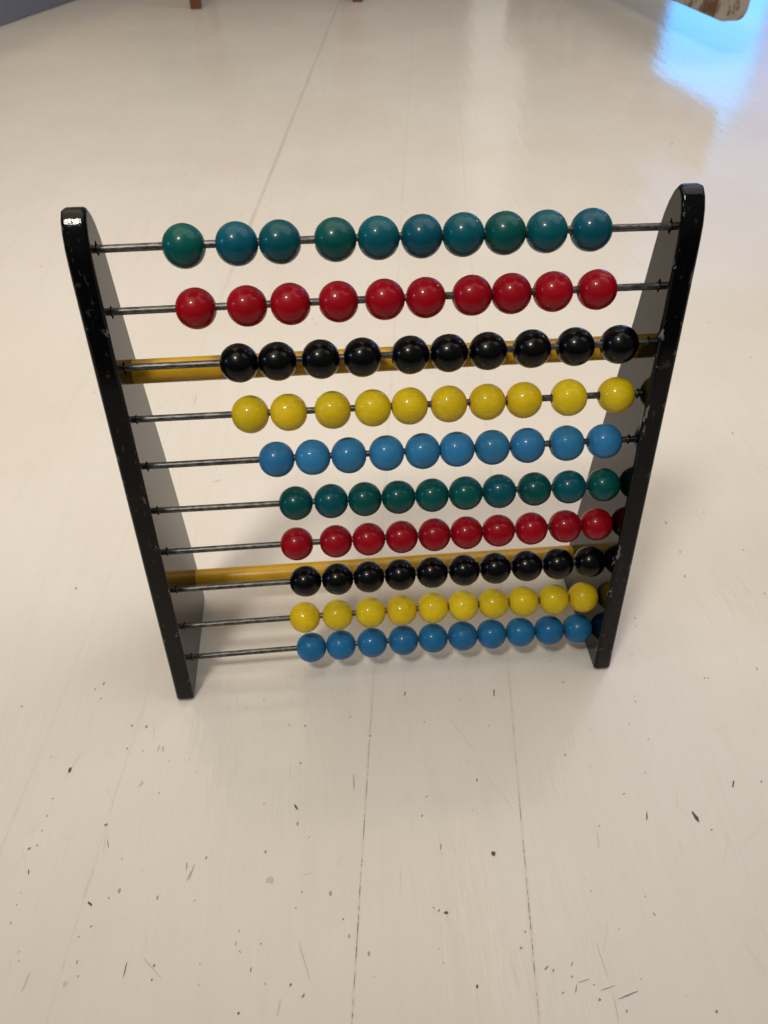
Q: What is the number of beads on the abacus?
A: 100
